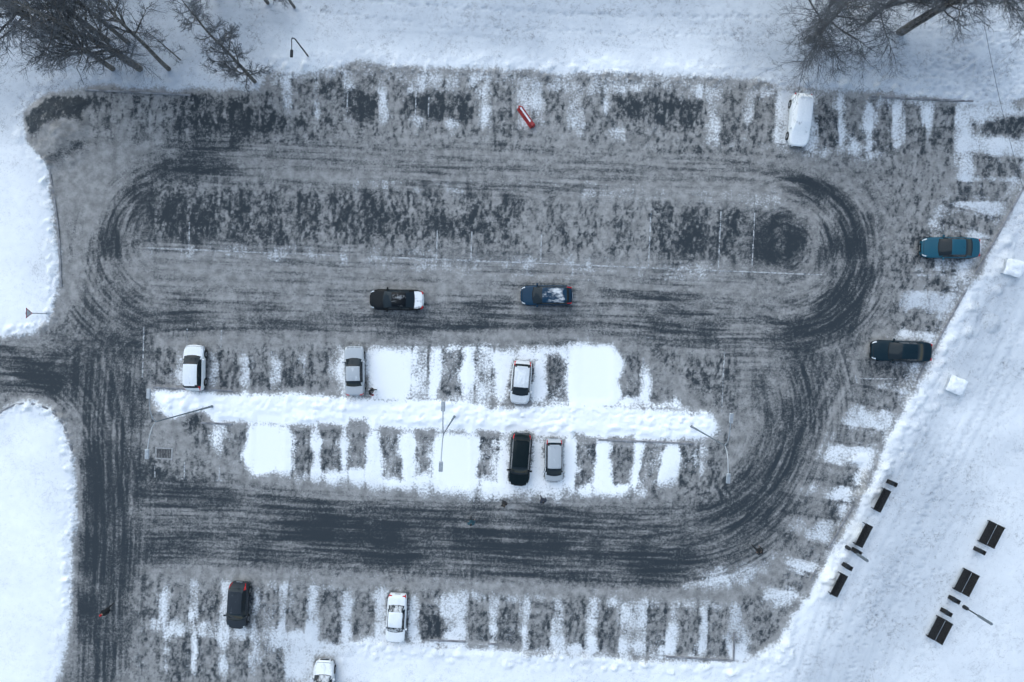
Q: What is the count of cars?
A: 13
